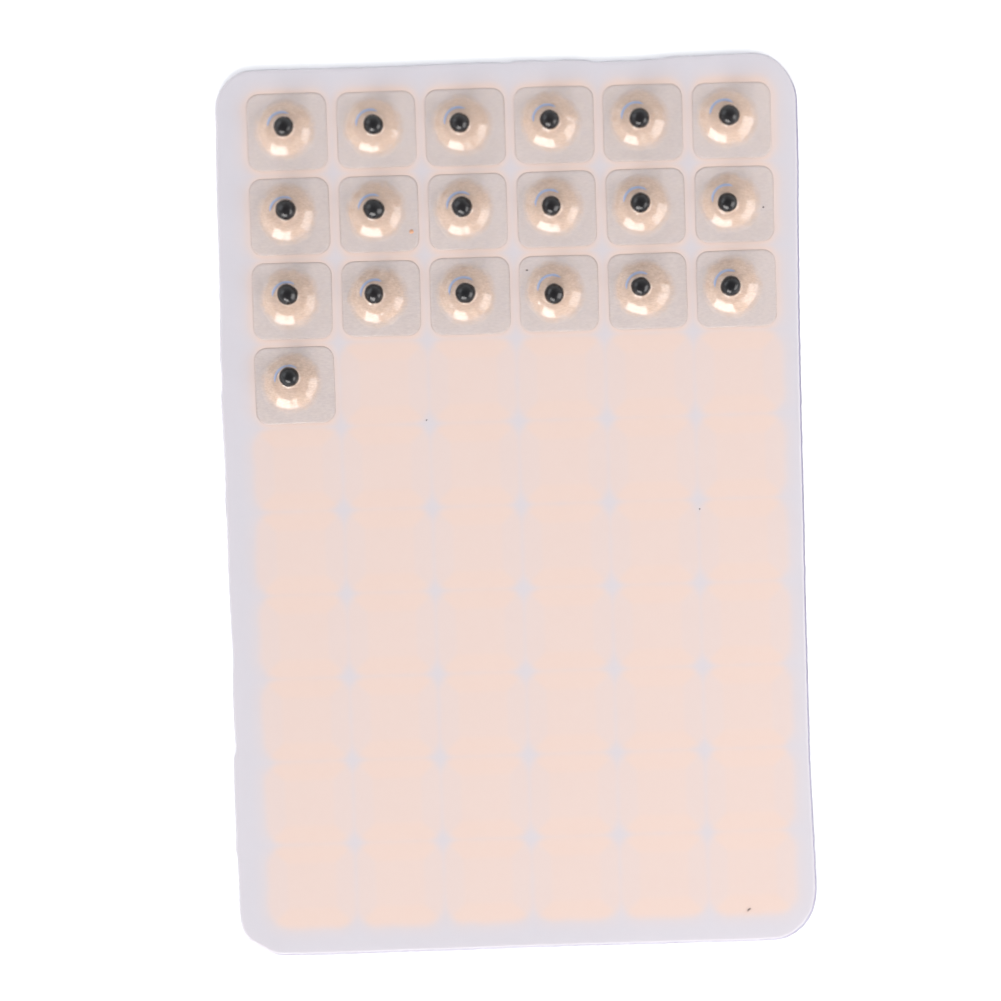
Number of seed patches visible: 19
